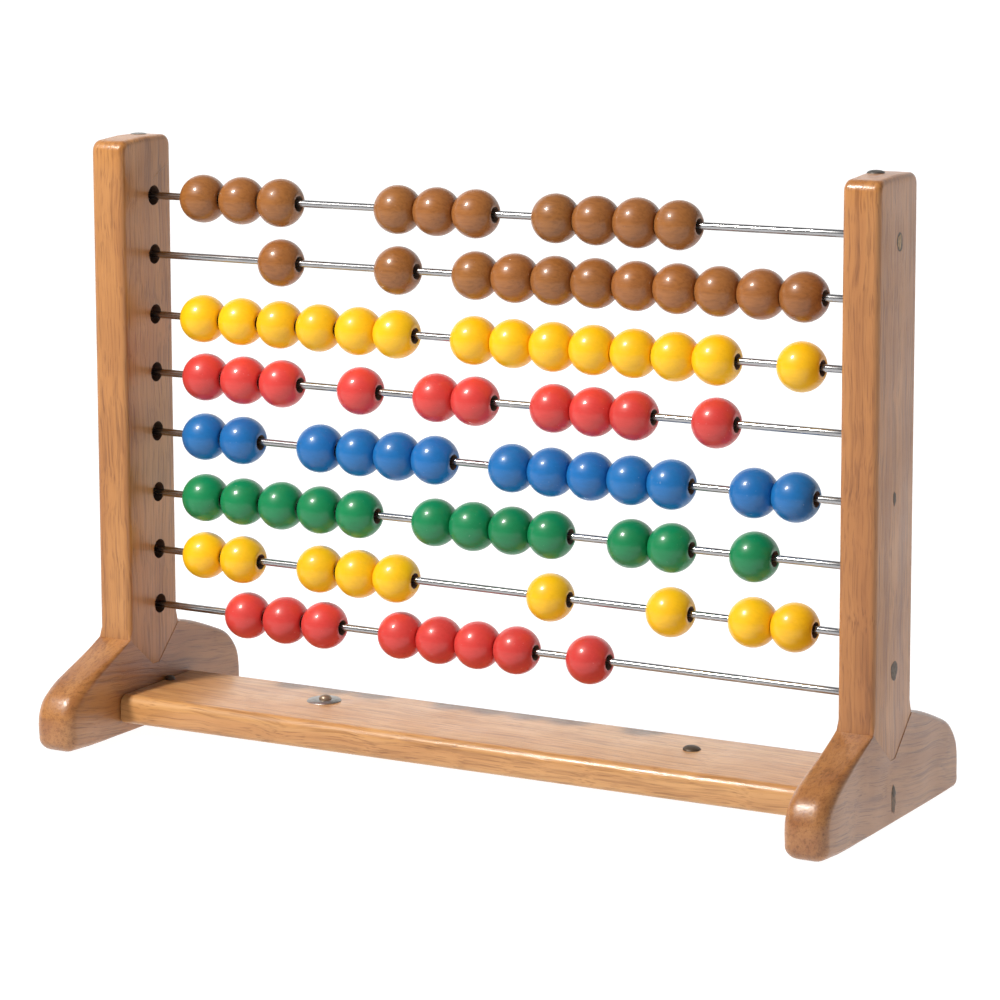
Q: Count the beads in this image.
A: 87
